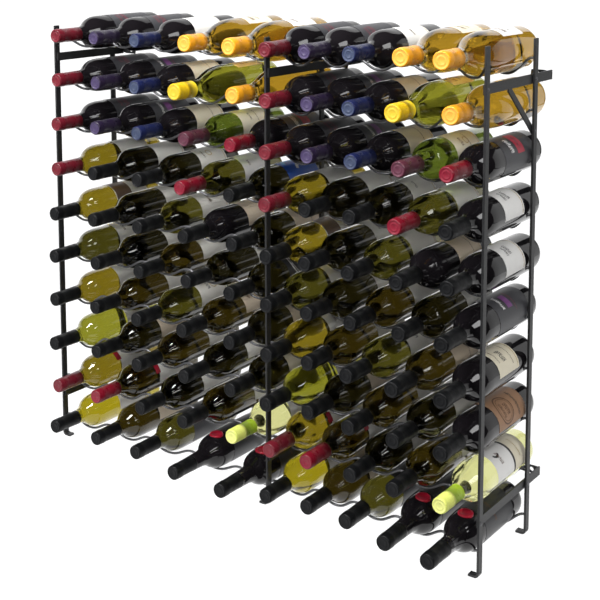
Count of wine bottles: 100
